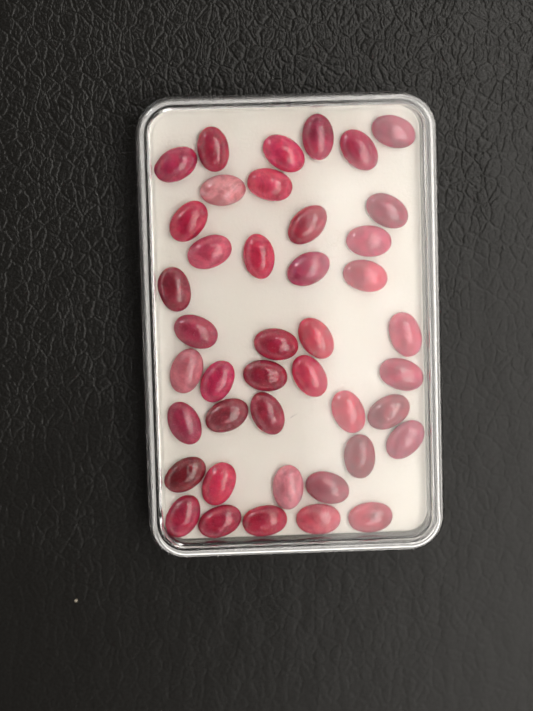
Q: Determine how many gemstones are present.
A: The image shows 42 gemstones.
